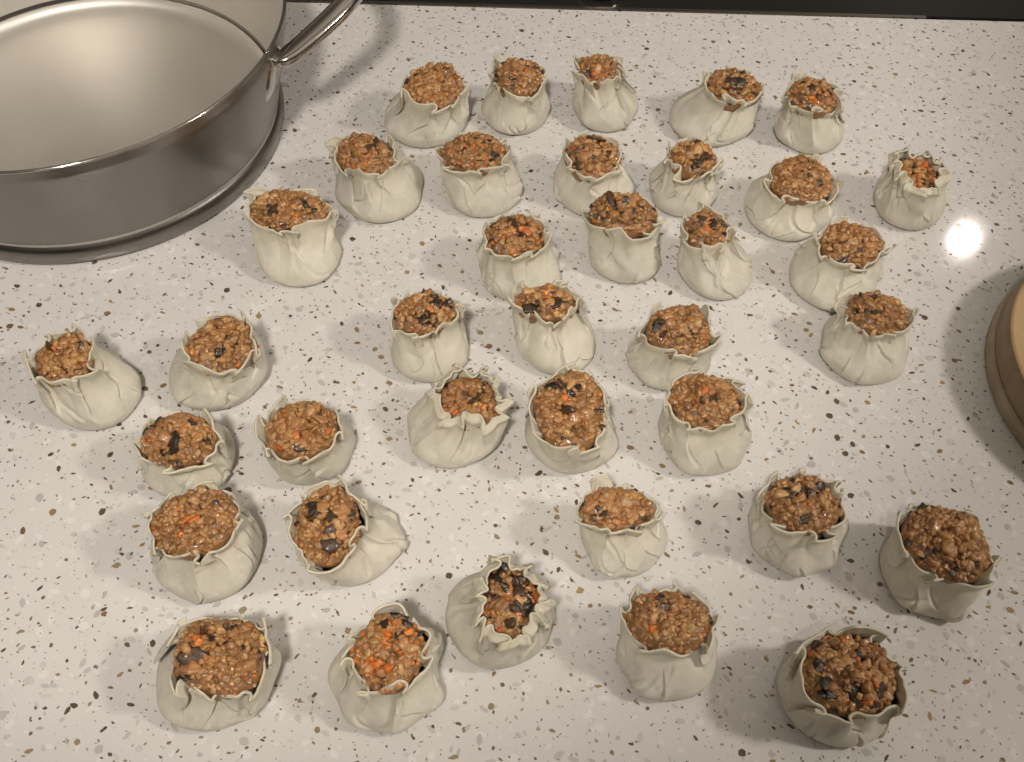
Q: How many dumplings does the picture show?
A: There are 37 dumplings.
